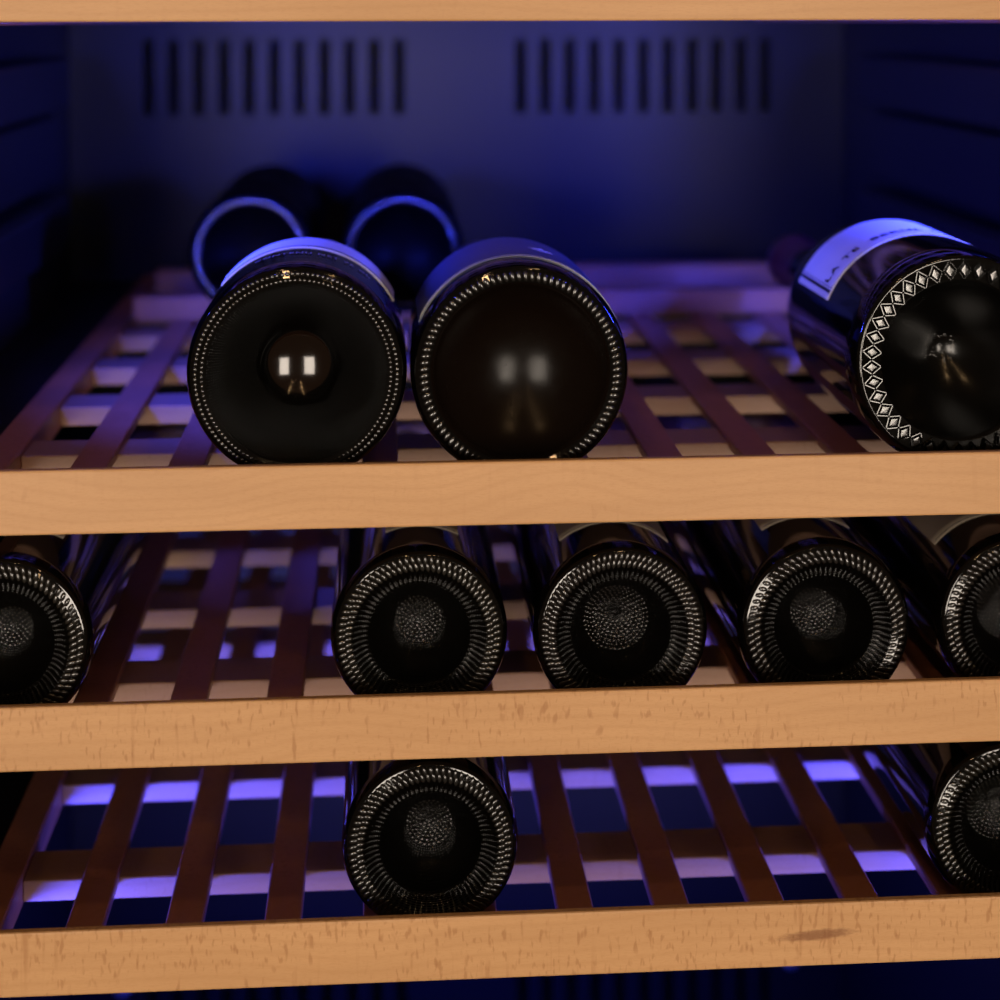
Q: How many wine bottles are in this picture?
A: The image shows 12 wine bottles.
